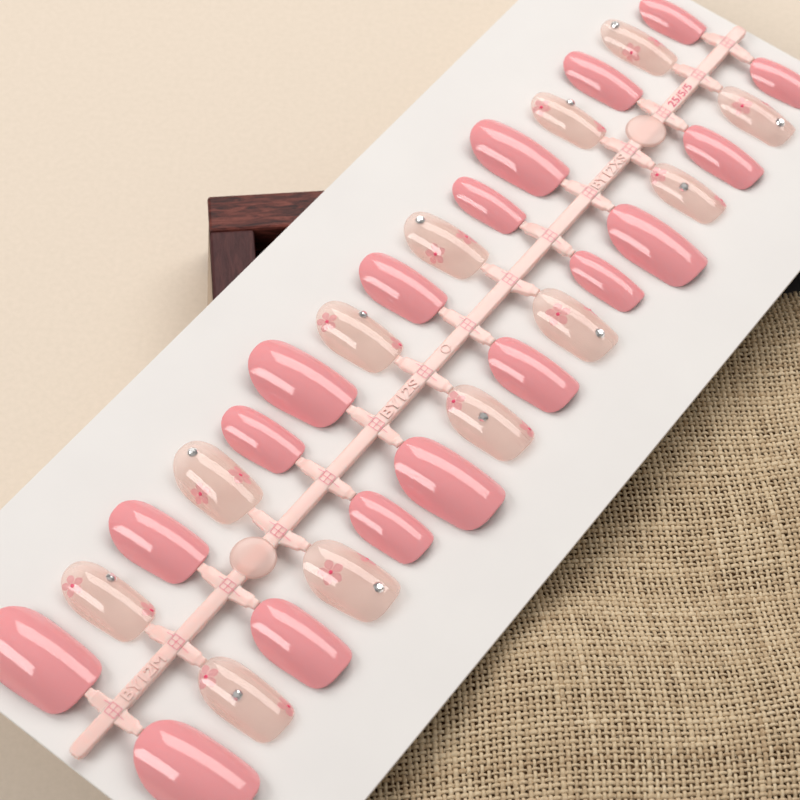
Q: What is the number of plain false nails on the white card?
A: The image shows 18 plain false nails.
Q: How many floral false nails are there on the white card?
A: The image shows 12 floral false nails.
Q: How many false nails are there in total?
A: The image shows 30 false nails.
